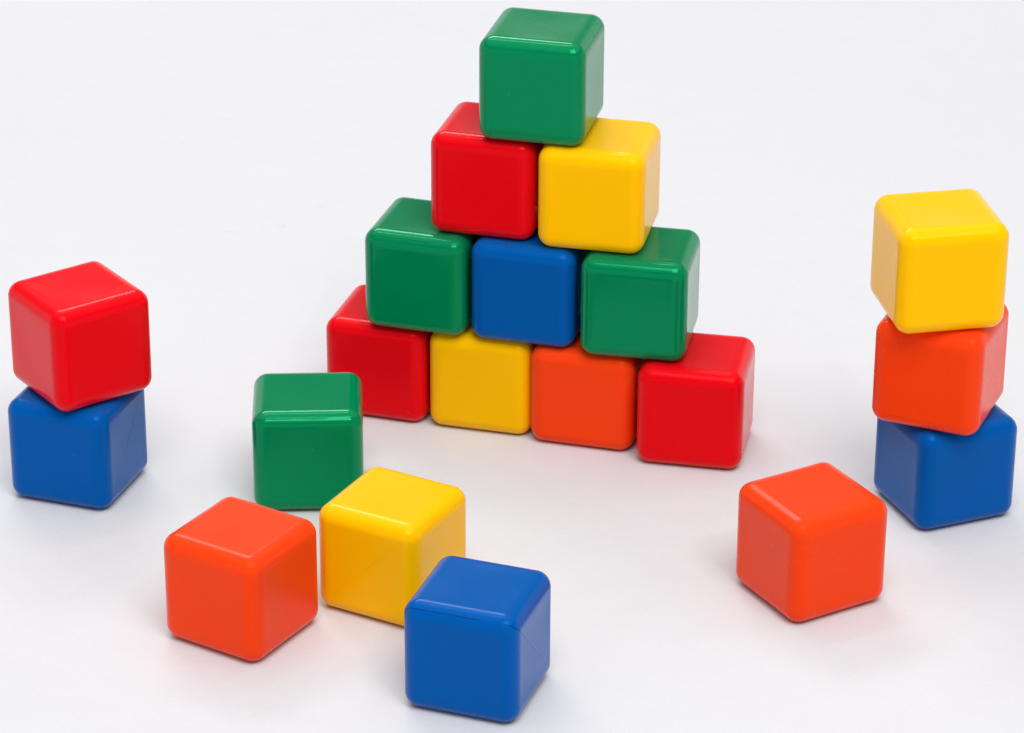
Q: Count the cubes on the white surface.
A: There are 20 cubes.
